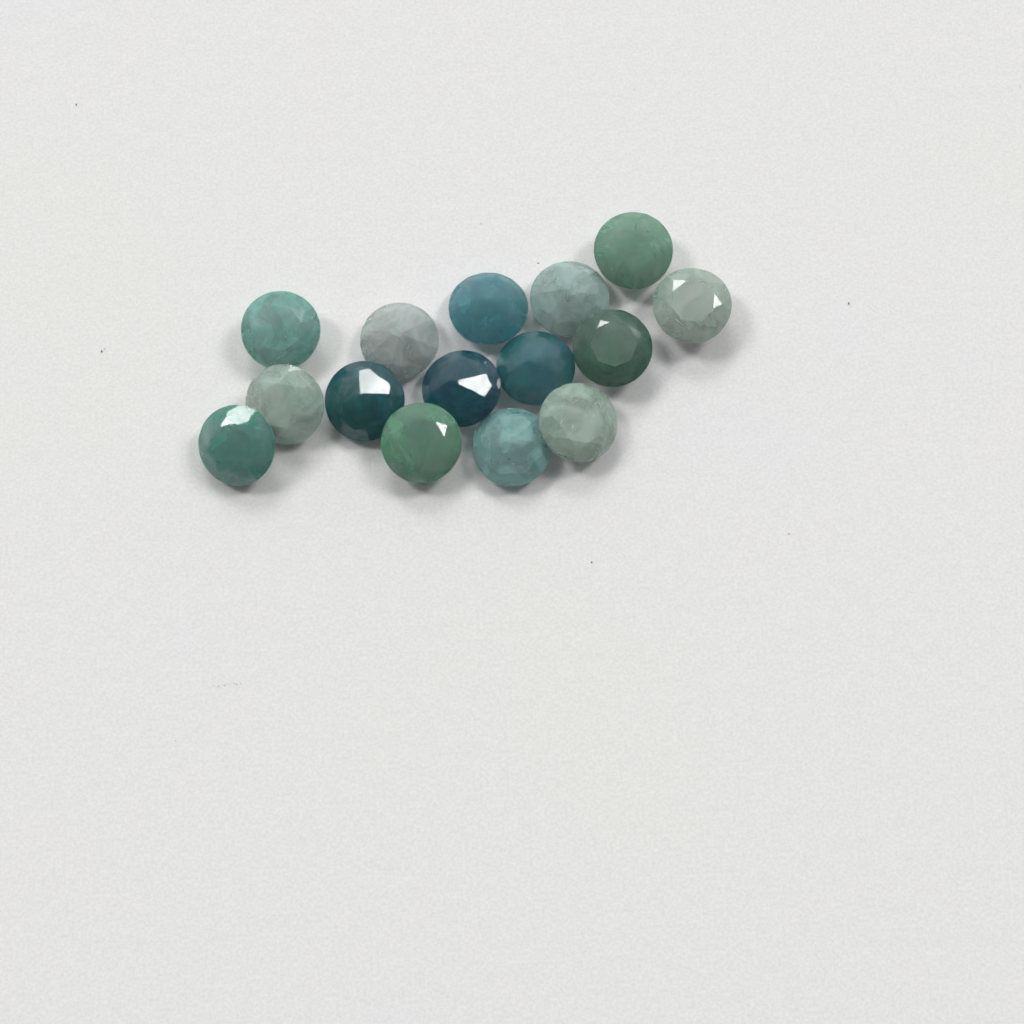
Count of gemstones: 15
